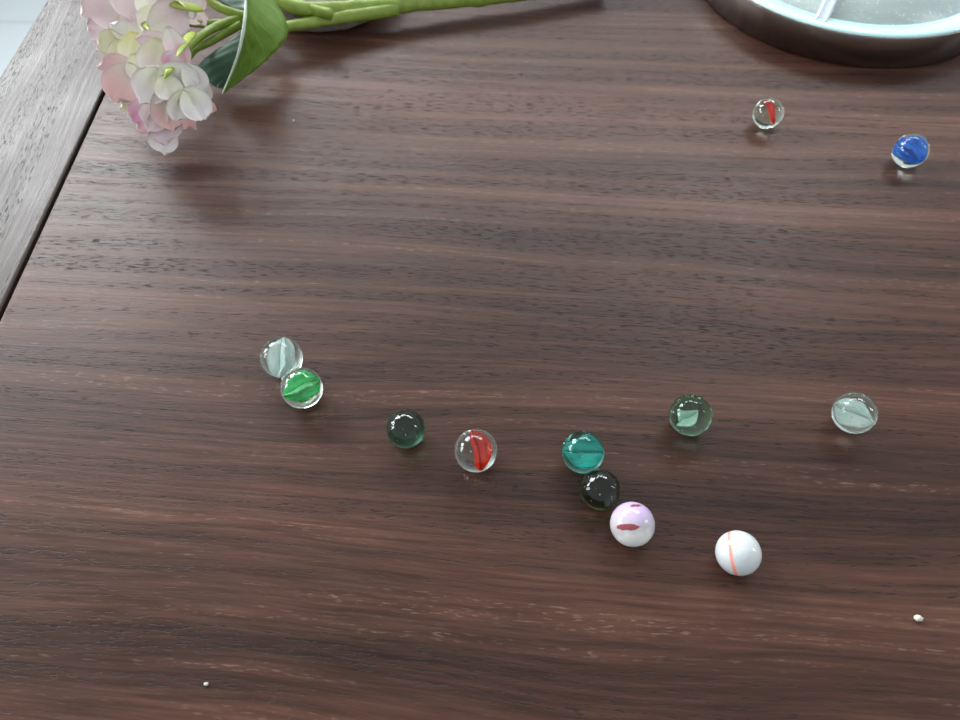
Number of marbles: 12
